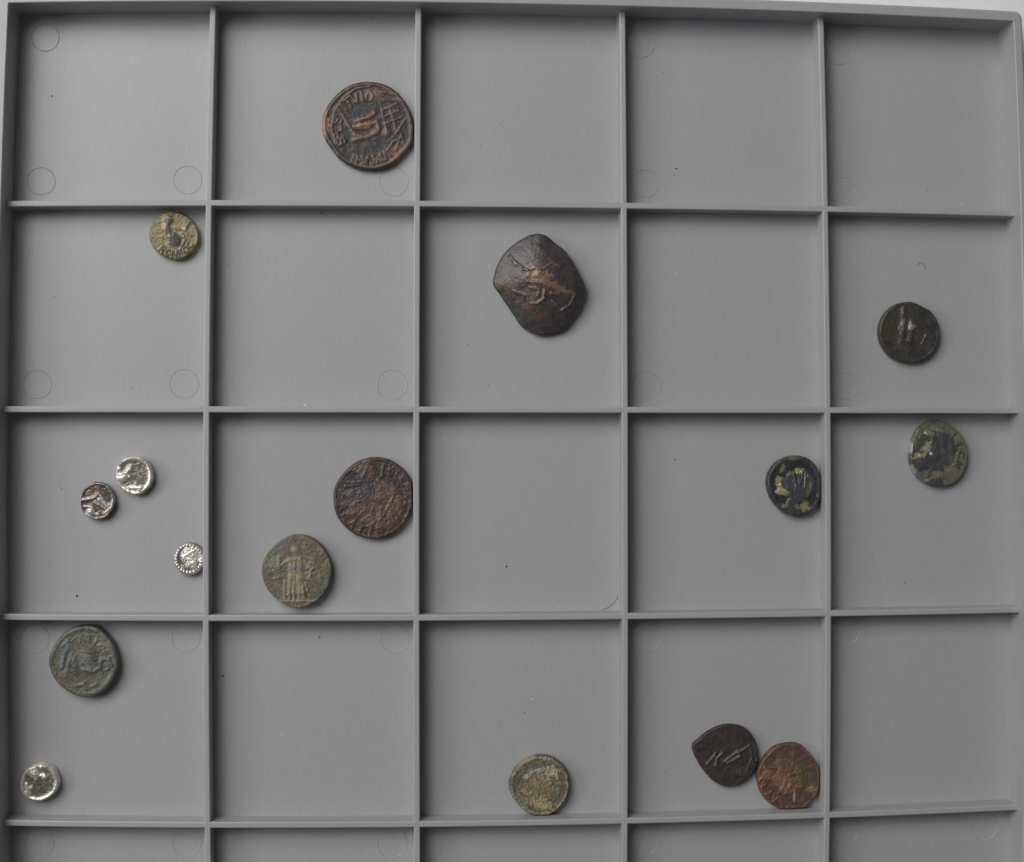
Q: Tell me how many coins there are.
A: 16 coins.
